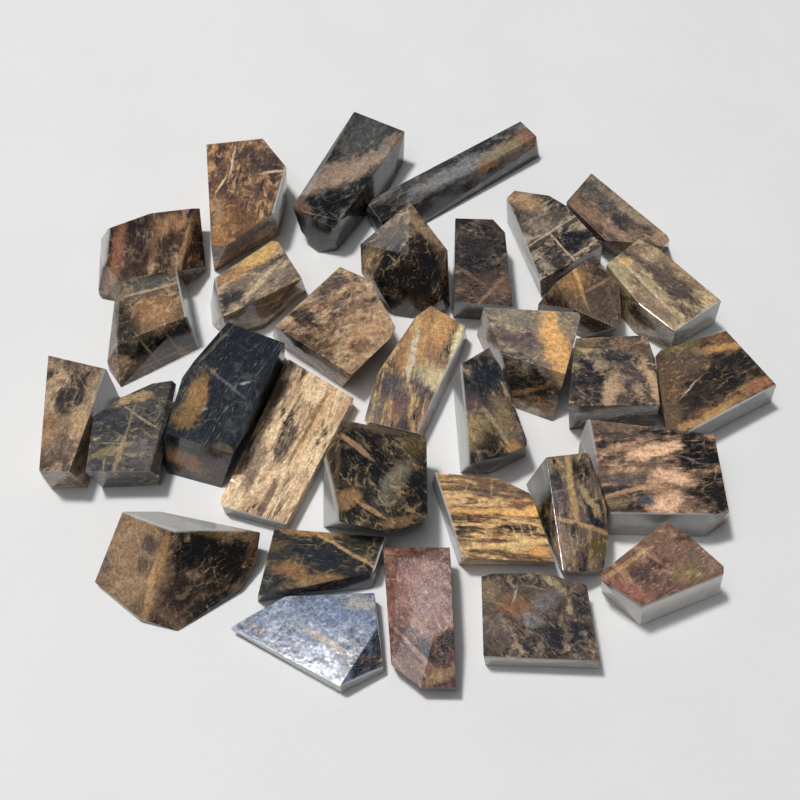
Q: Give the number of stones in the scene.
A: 32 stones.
